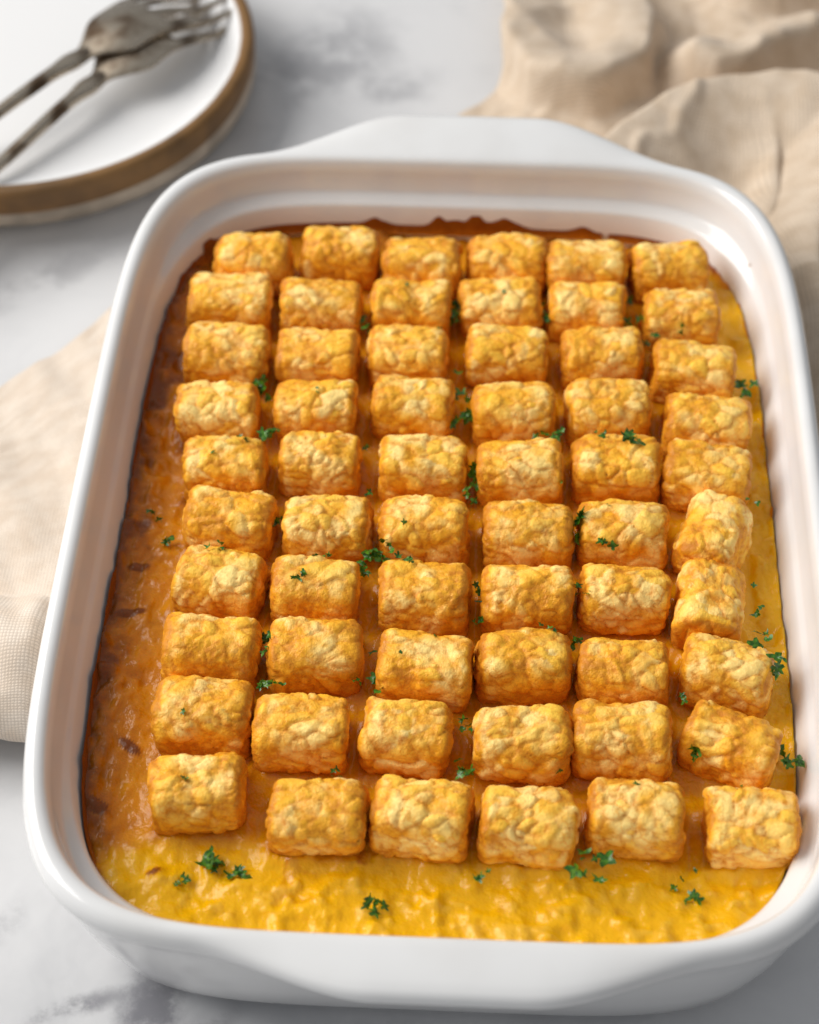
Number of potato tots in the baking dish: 60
